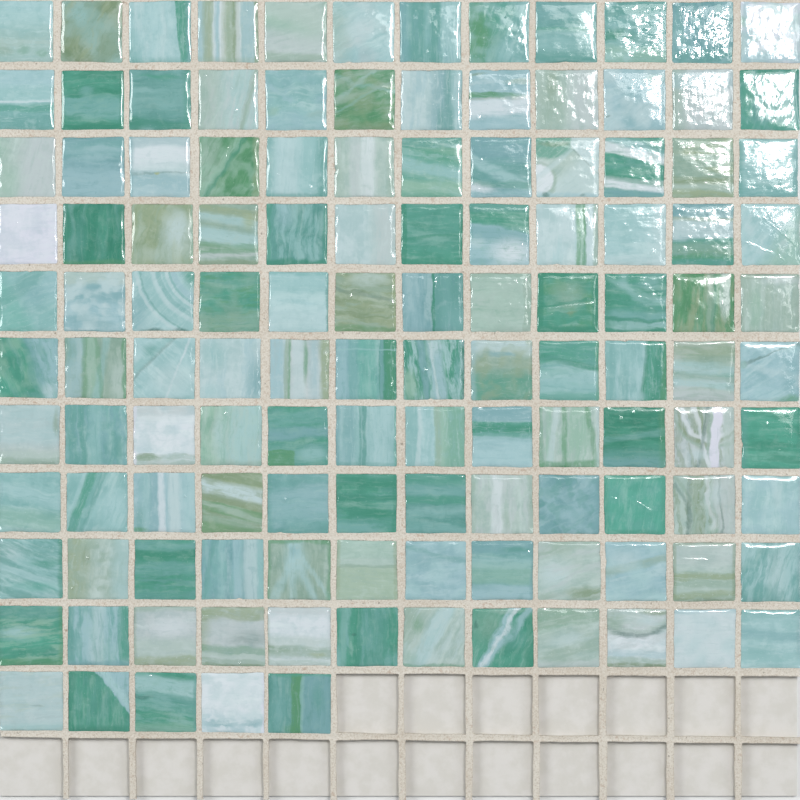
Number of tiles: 125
